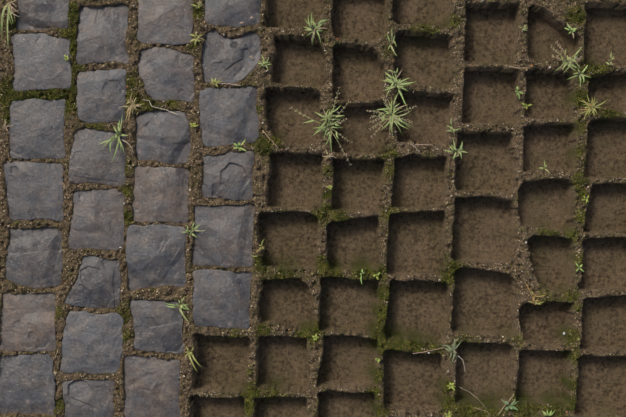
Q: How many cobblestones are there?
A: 27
